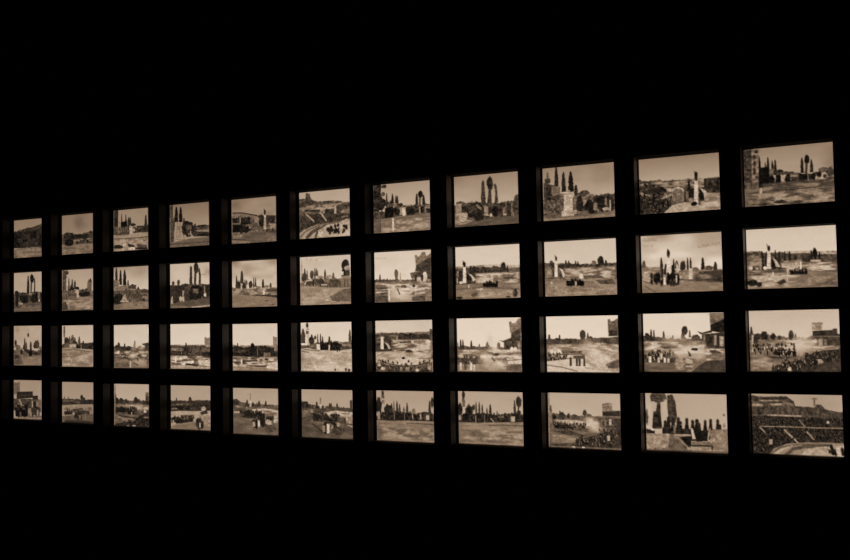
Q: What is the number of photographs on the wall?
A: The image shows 44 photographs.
